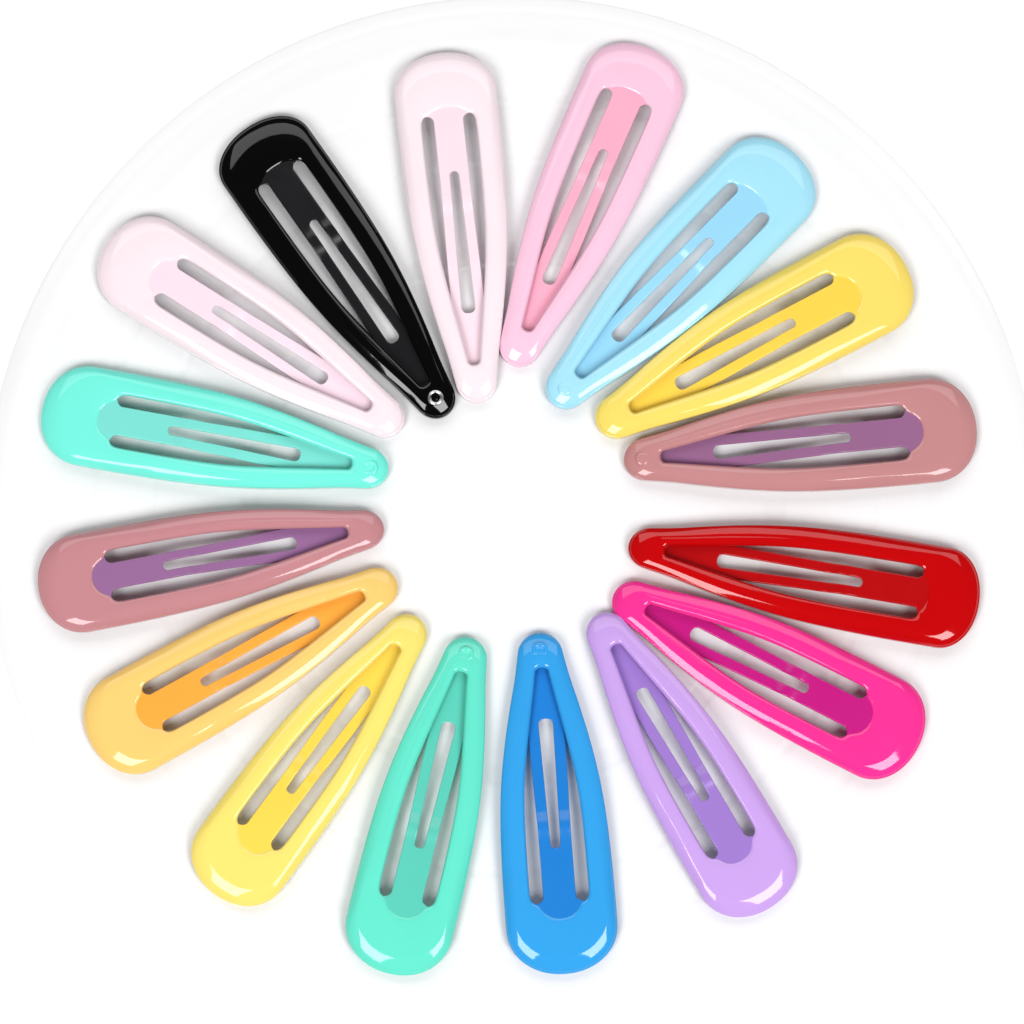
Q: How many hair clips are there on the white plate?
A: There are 16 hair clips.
